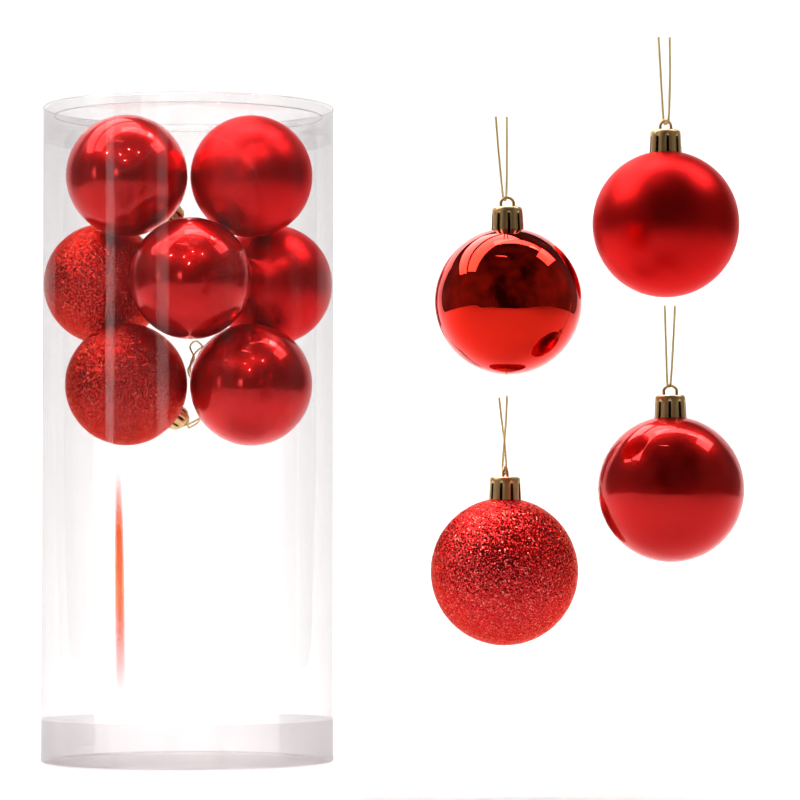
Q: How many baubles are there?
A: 11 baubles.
